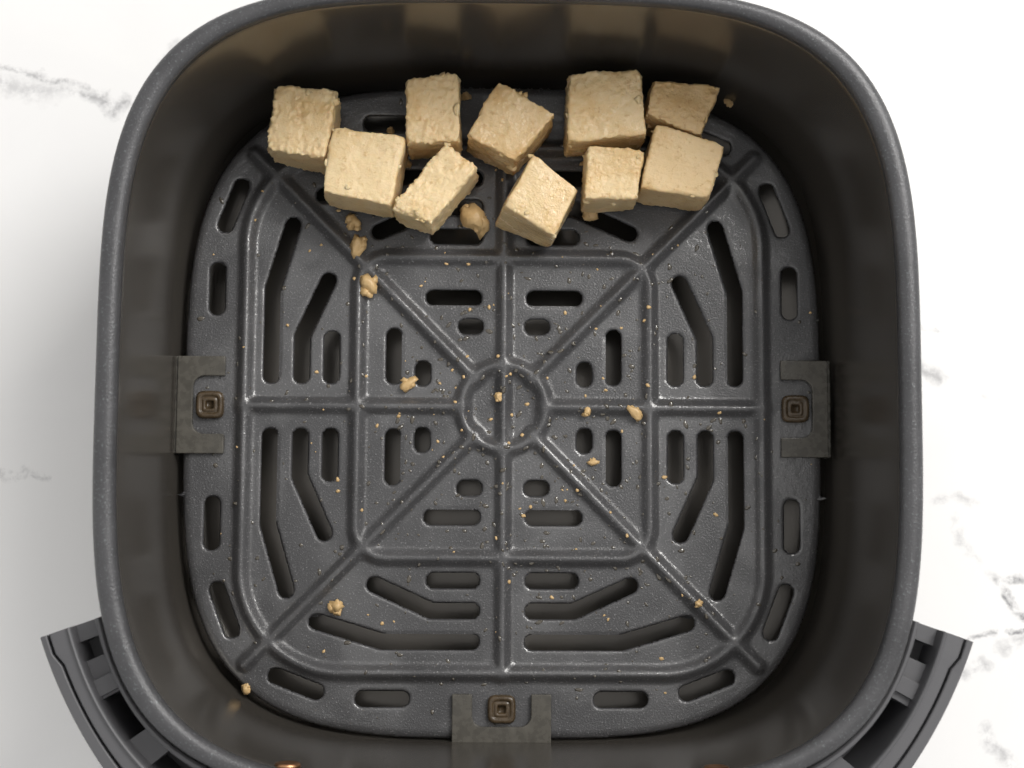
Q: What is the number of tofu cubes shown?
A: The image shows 10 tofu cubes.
